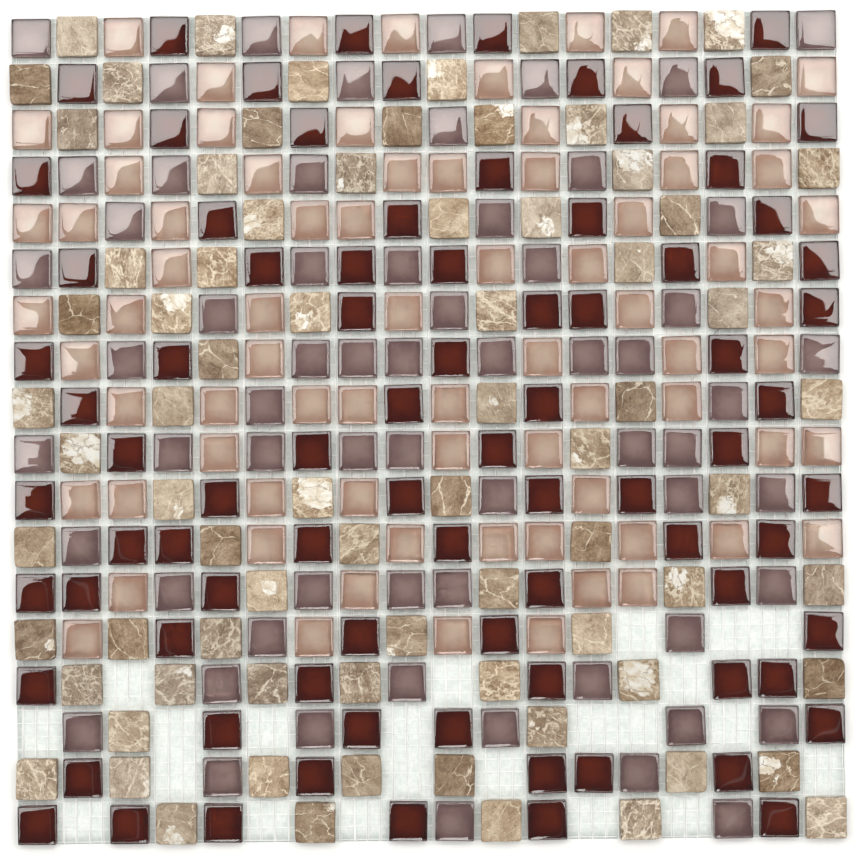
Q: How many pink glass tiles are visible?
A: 77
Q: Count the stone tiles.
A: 79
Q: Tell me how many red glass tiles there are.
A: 83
